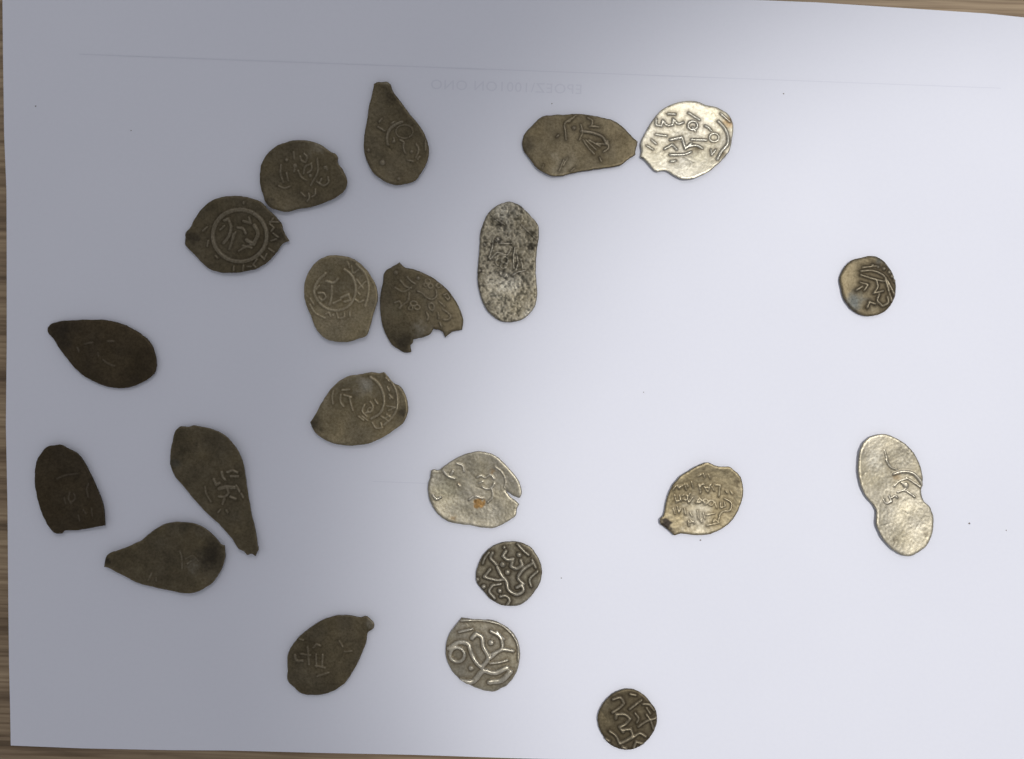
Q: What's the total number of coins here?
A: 21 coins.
